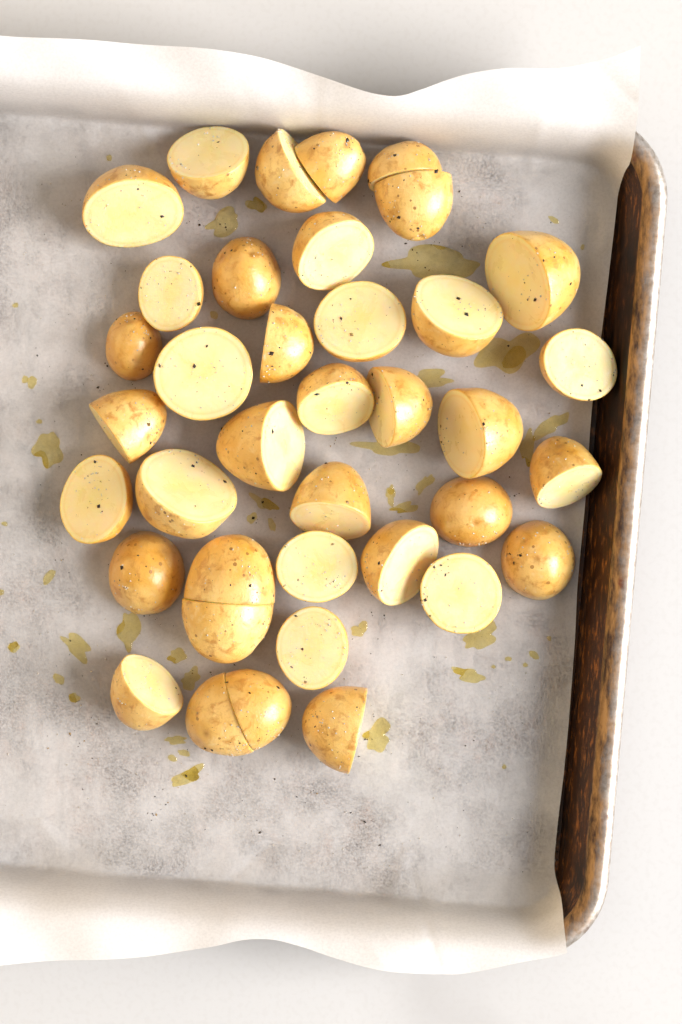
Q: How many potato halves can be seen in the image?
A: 38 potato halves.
